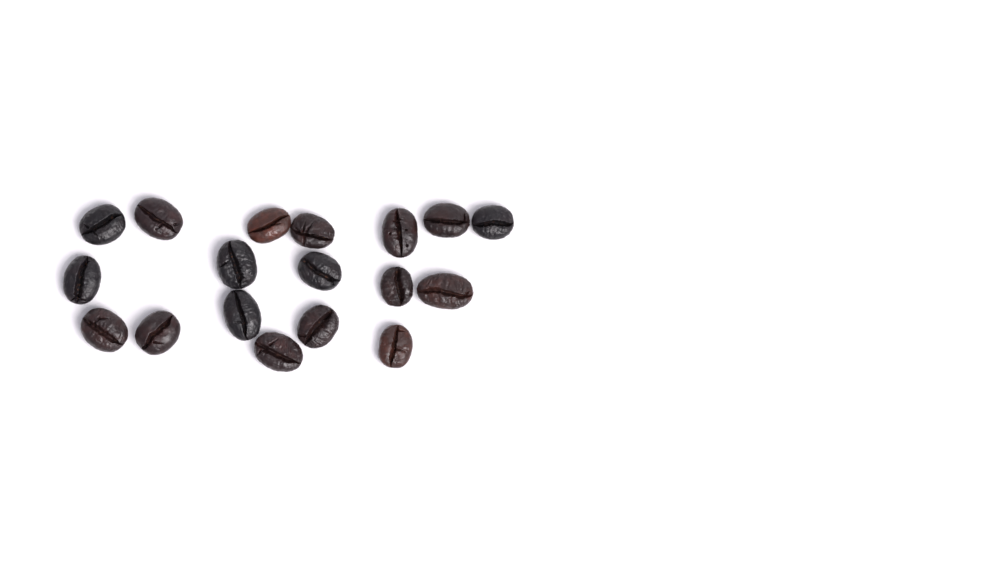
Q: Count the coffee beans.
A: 18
